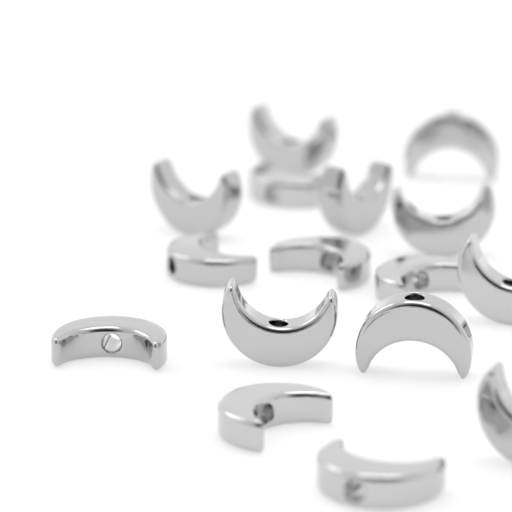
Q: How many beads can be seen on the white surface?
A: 16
